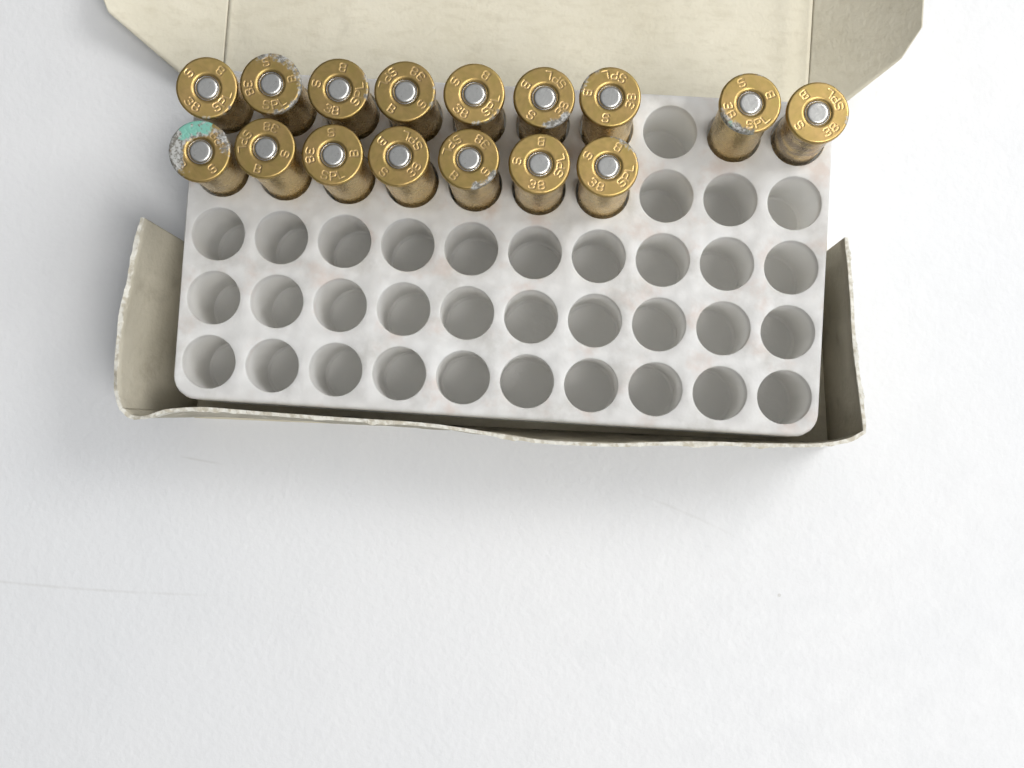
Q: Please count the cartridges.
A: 16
